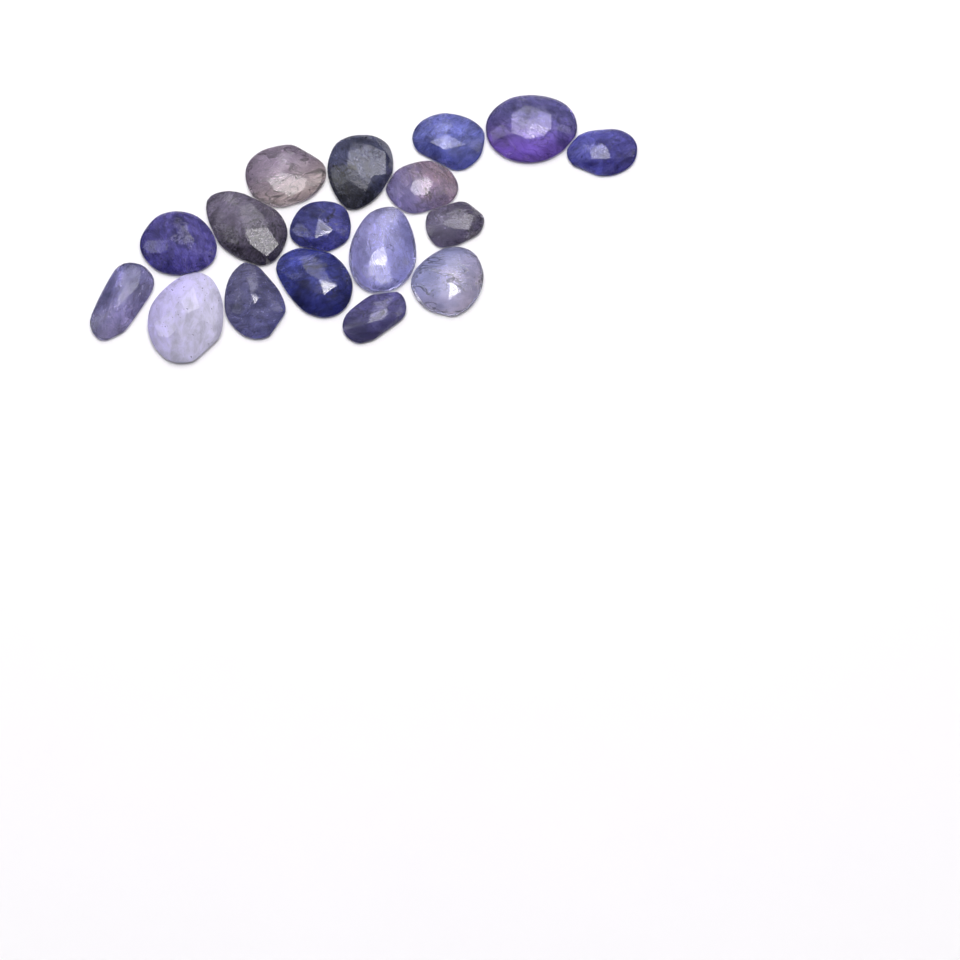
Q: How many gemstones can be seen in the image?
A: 17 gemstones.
